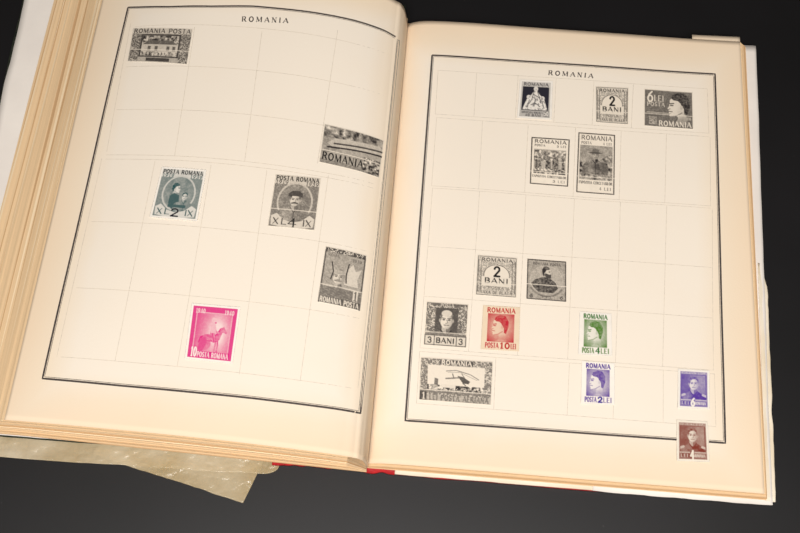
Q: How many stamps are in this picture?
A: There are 20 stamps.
